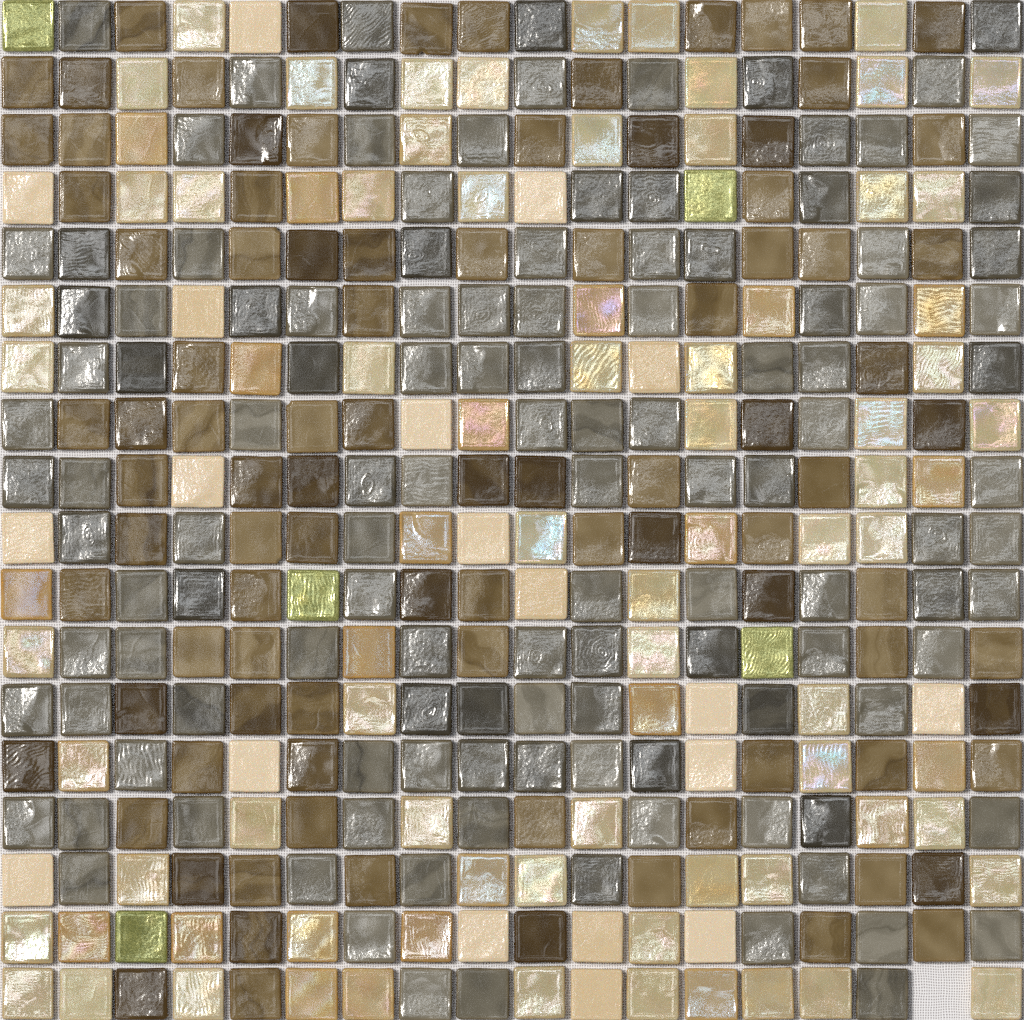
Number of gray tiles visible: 123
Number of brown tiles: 94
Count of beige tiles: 101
